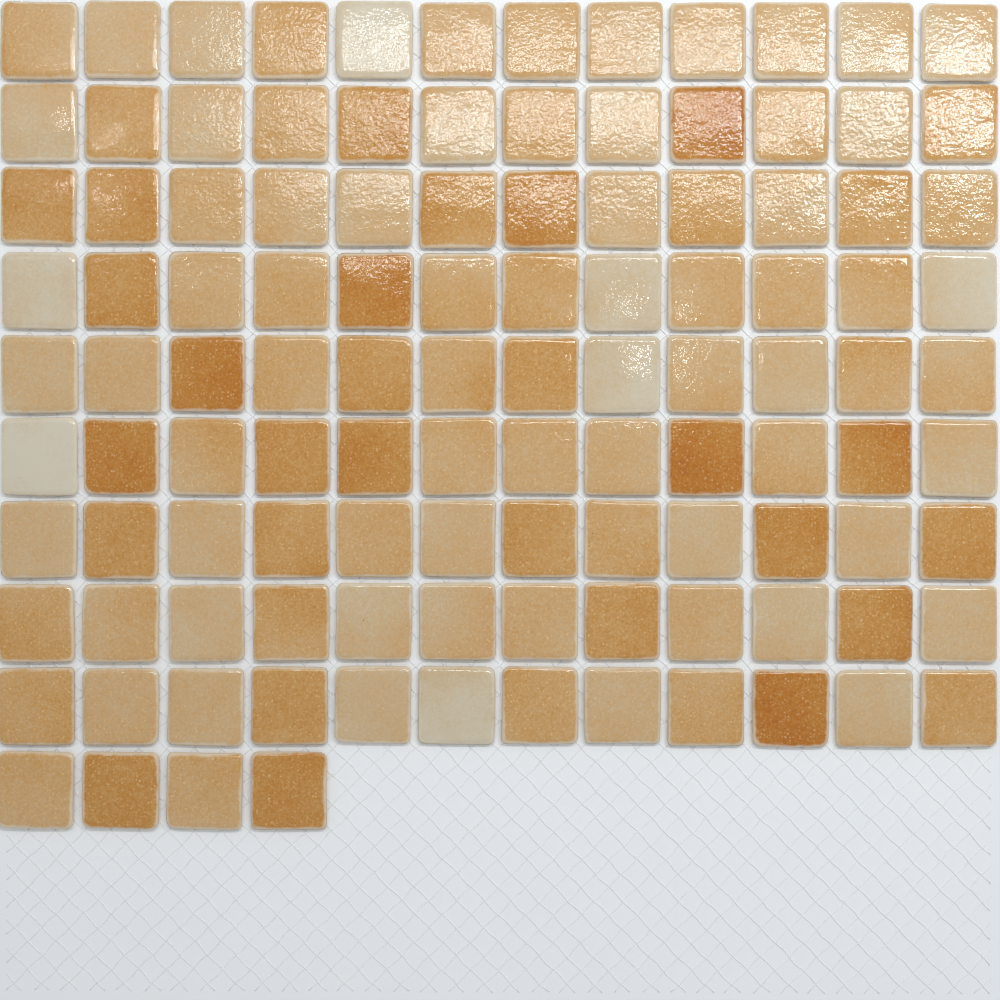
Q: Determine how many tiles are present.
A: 112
